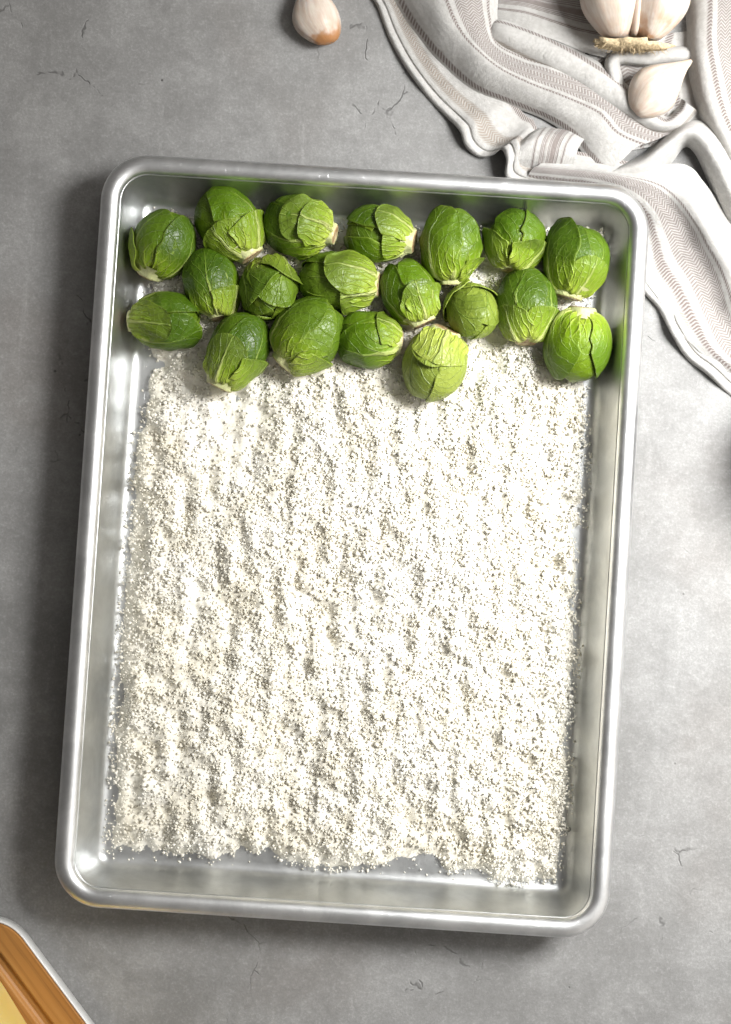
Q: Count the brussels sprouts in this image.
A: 19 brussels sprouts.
